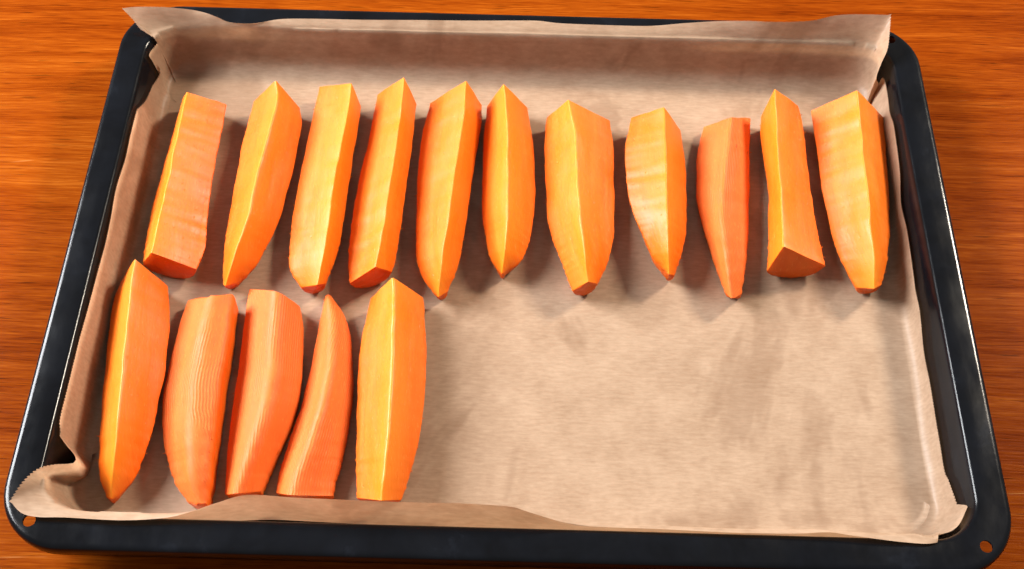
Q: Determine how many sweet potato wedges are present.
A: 16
